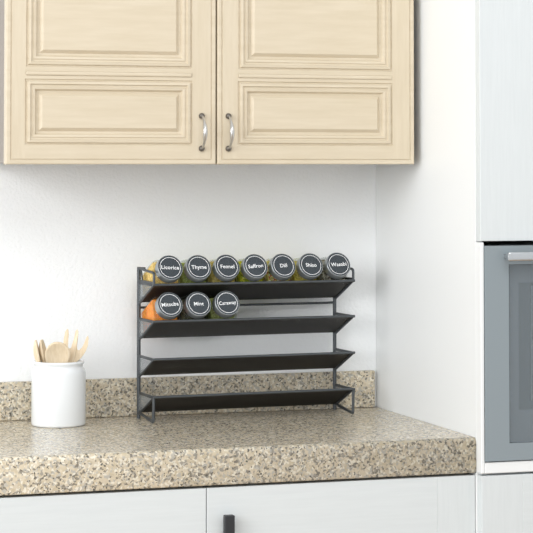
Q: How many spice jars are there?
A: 10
